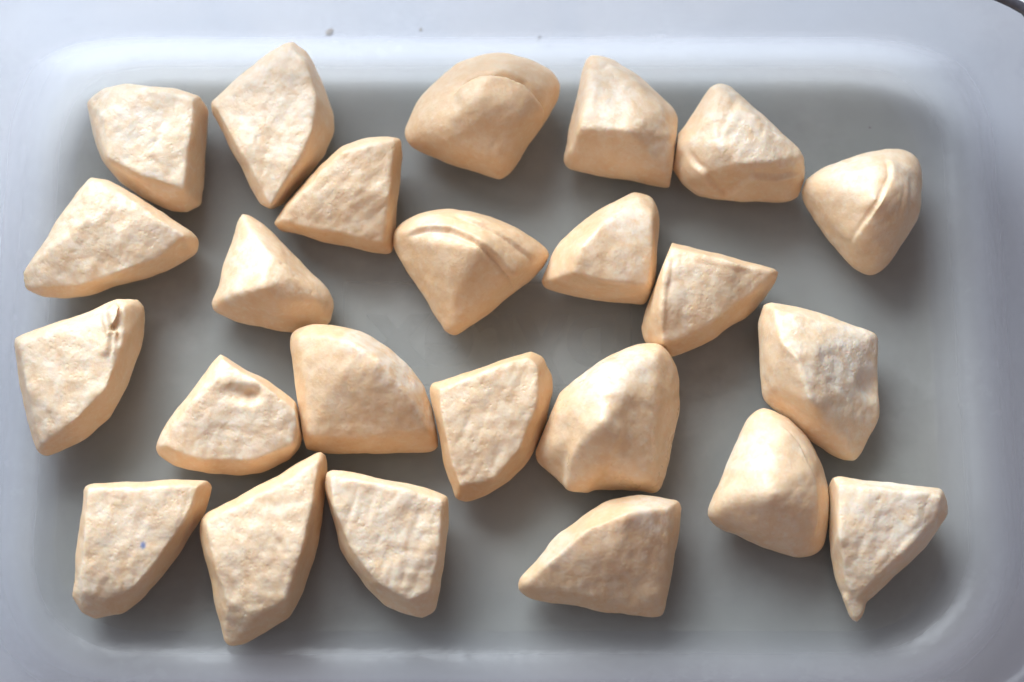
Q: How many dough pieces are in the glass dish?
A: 24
